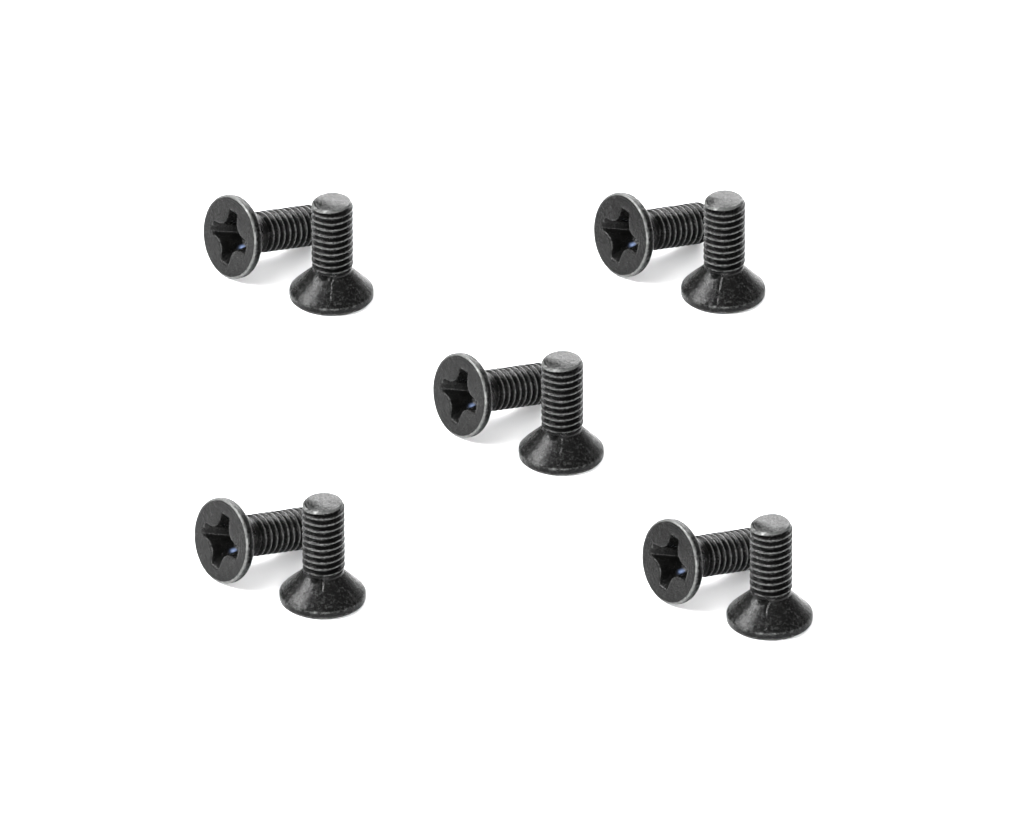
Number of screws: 10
